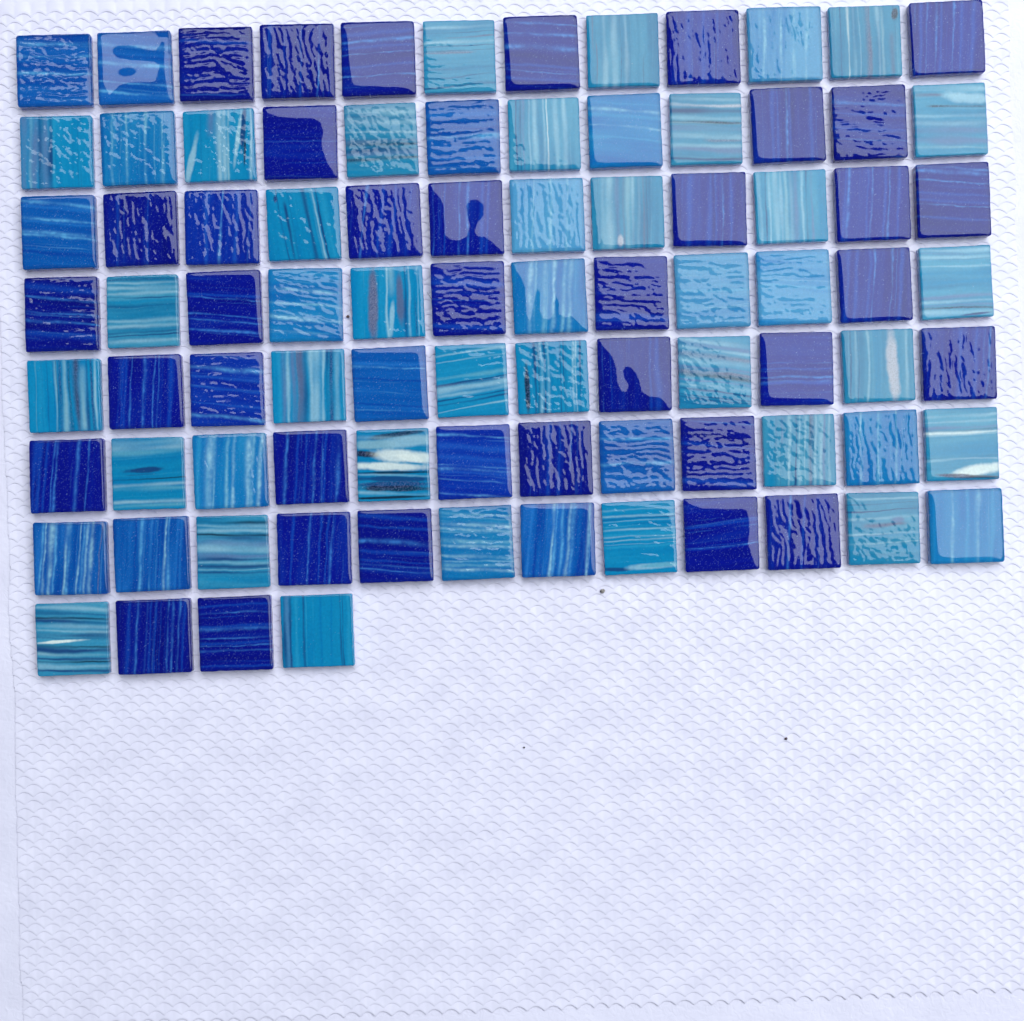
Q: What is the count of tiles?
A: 88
